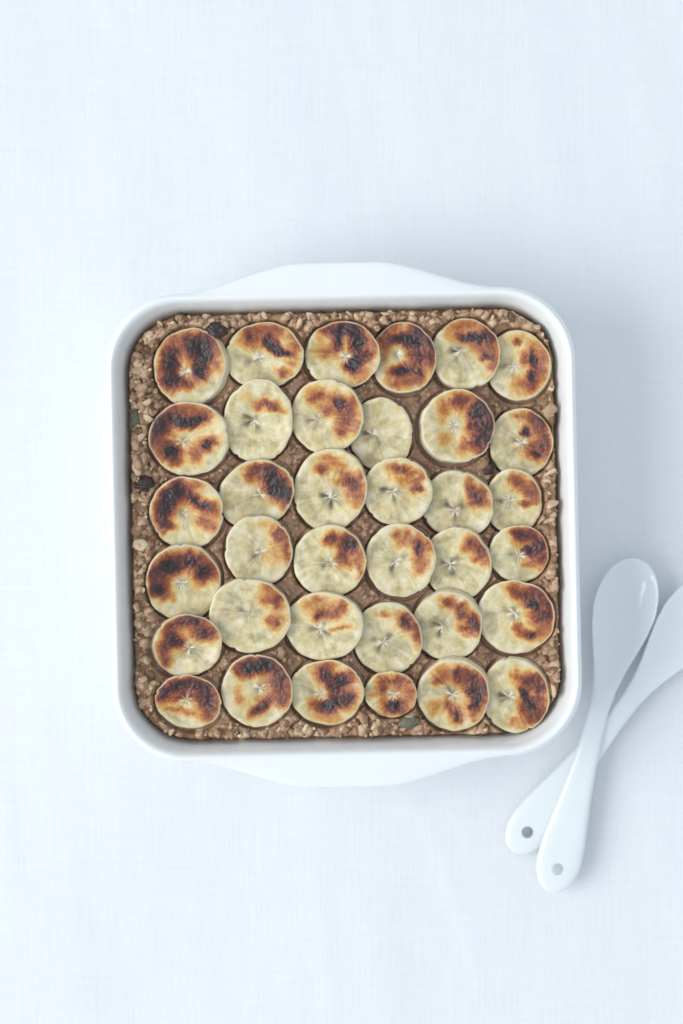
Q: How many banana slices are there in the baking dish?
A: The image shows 36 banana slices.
